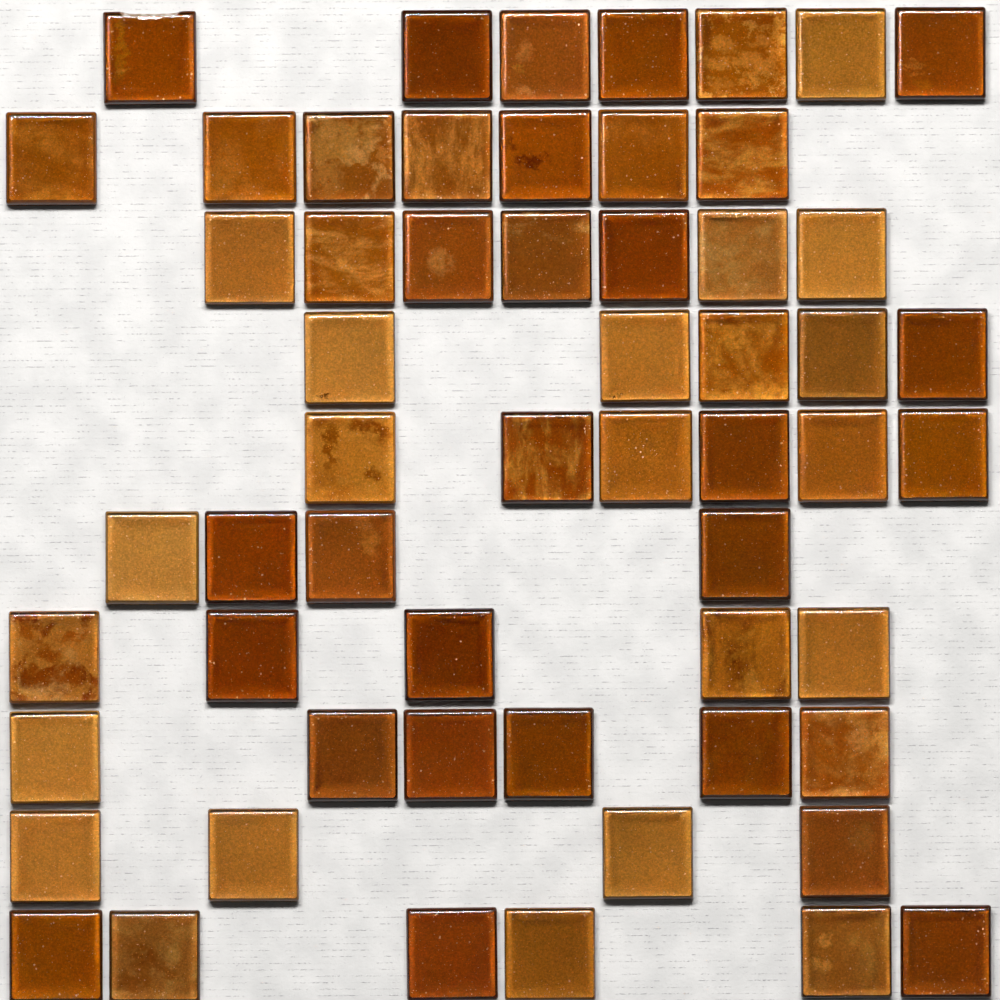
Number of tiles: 57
